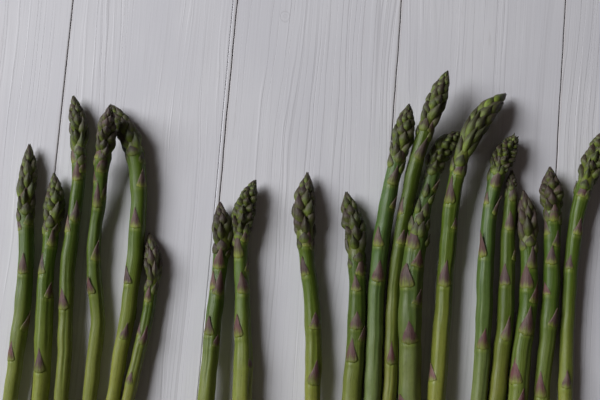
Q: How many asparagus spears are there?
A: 19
